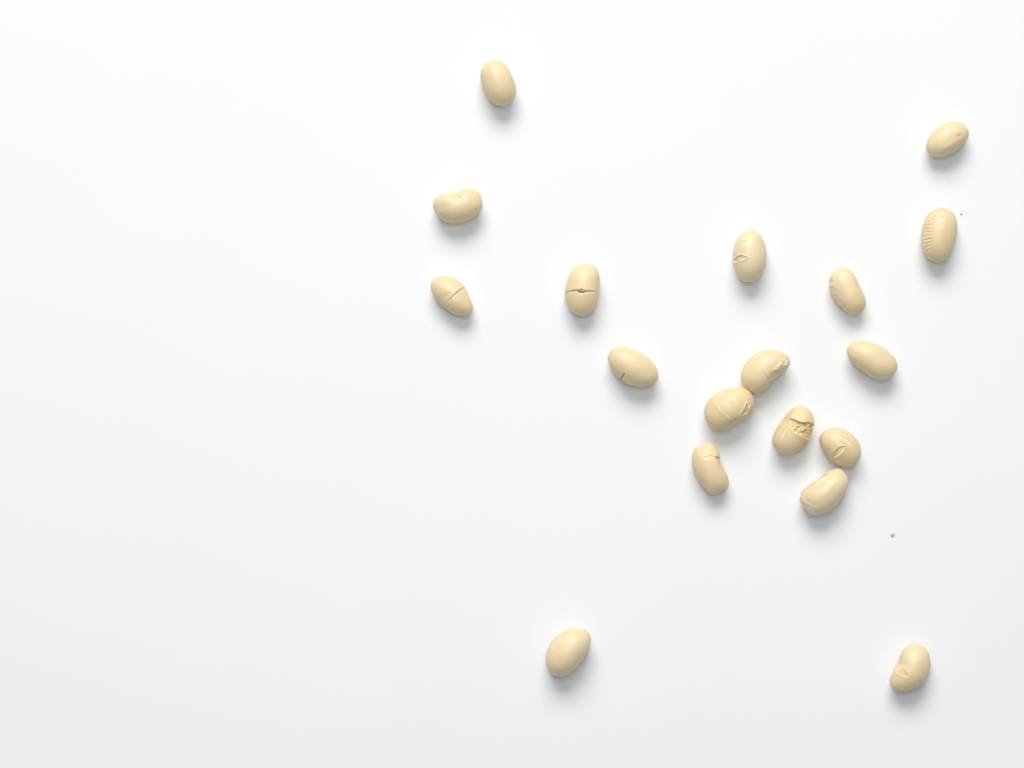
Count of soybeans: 18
